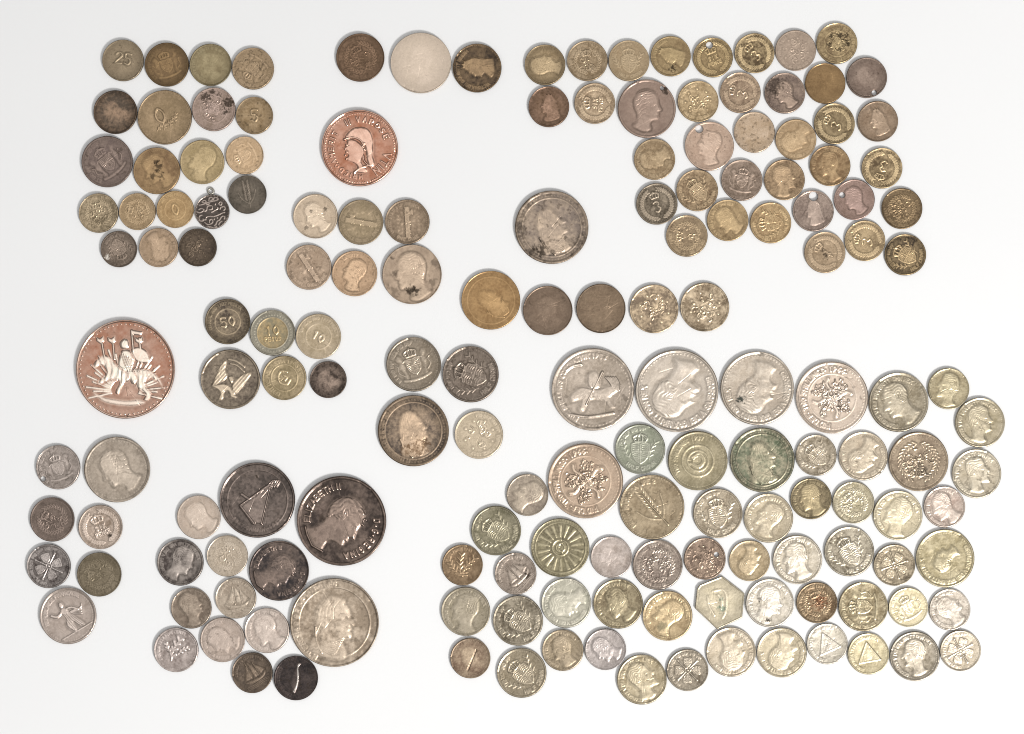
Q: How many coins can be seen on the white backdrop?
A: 163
